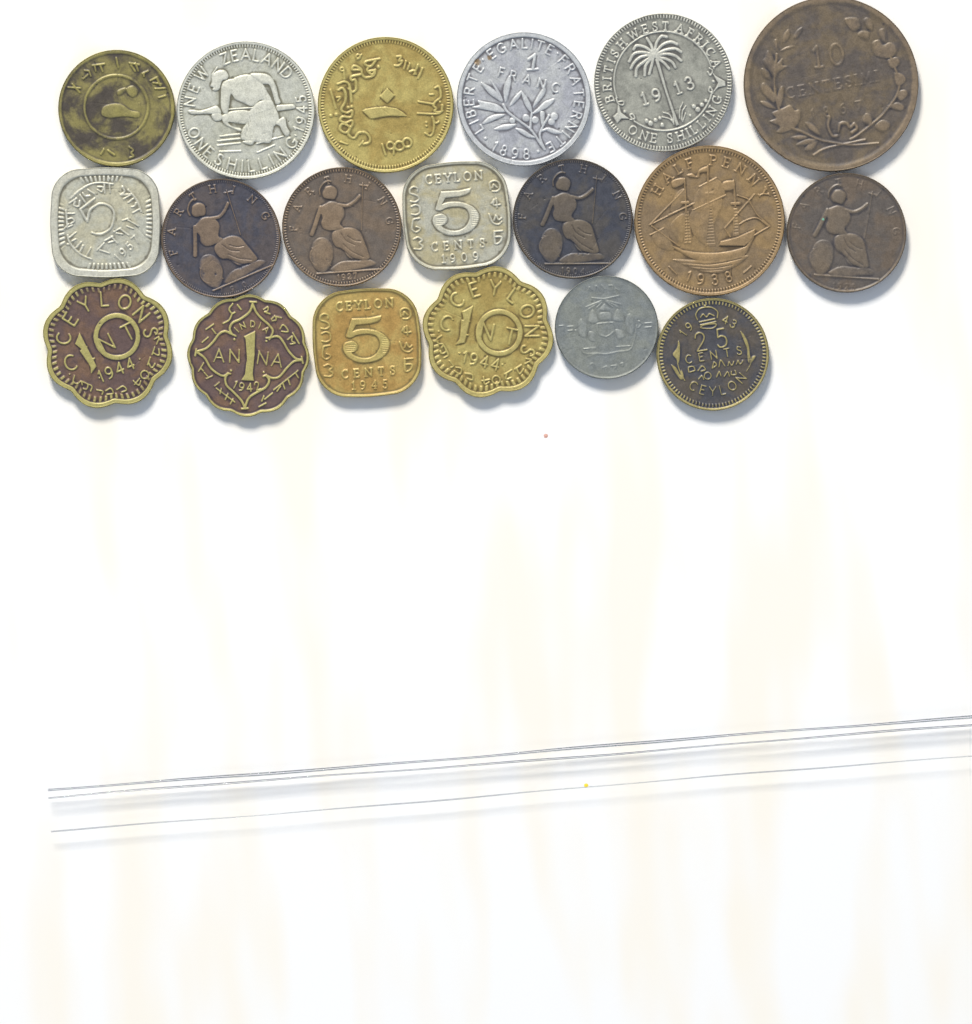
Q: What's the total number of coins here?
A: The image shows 19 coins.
